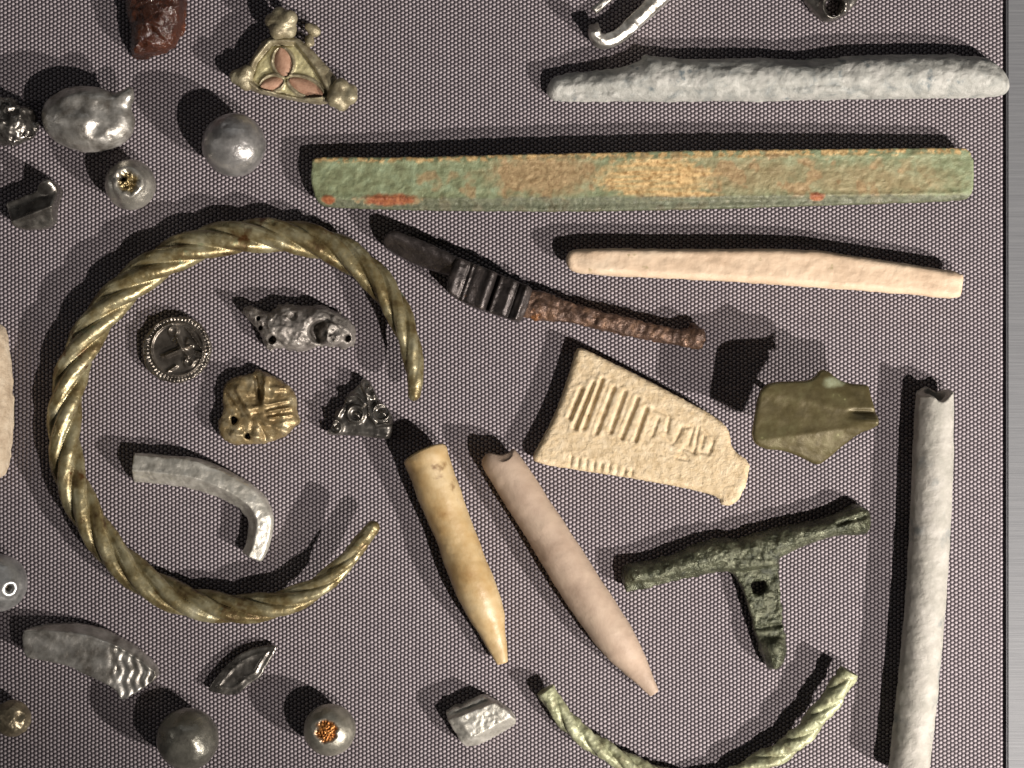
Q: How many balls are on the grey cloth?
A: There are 6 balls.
